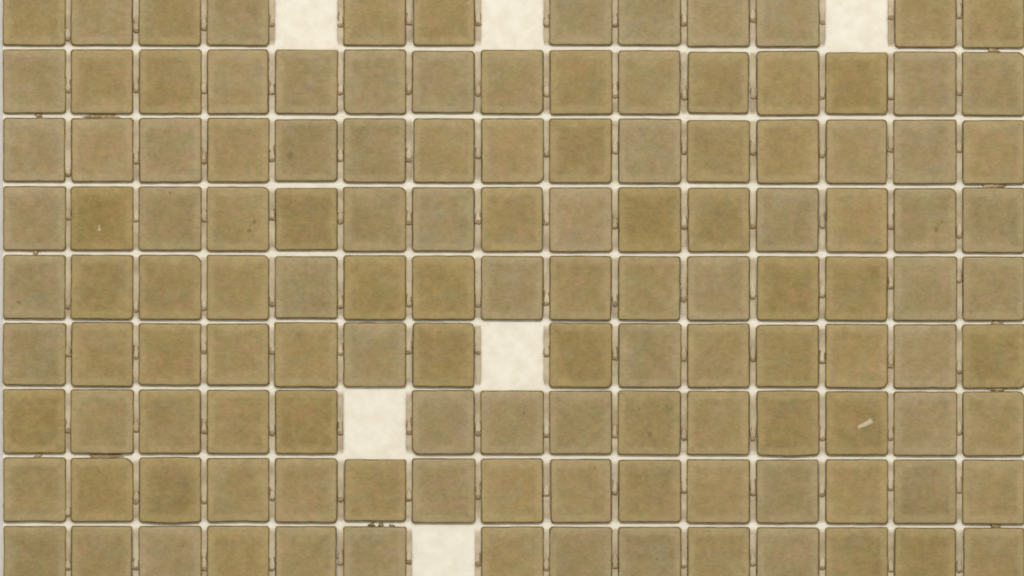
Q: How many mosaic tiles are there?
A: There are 129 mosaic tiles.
